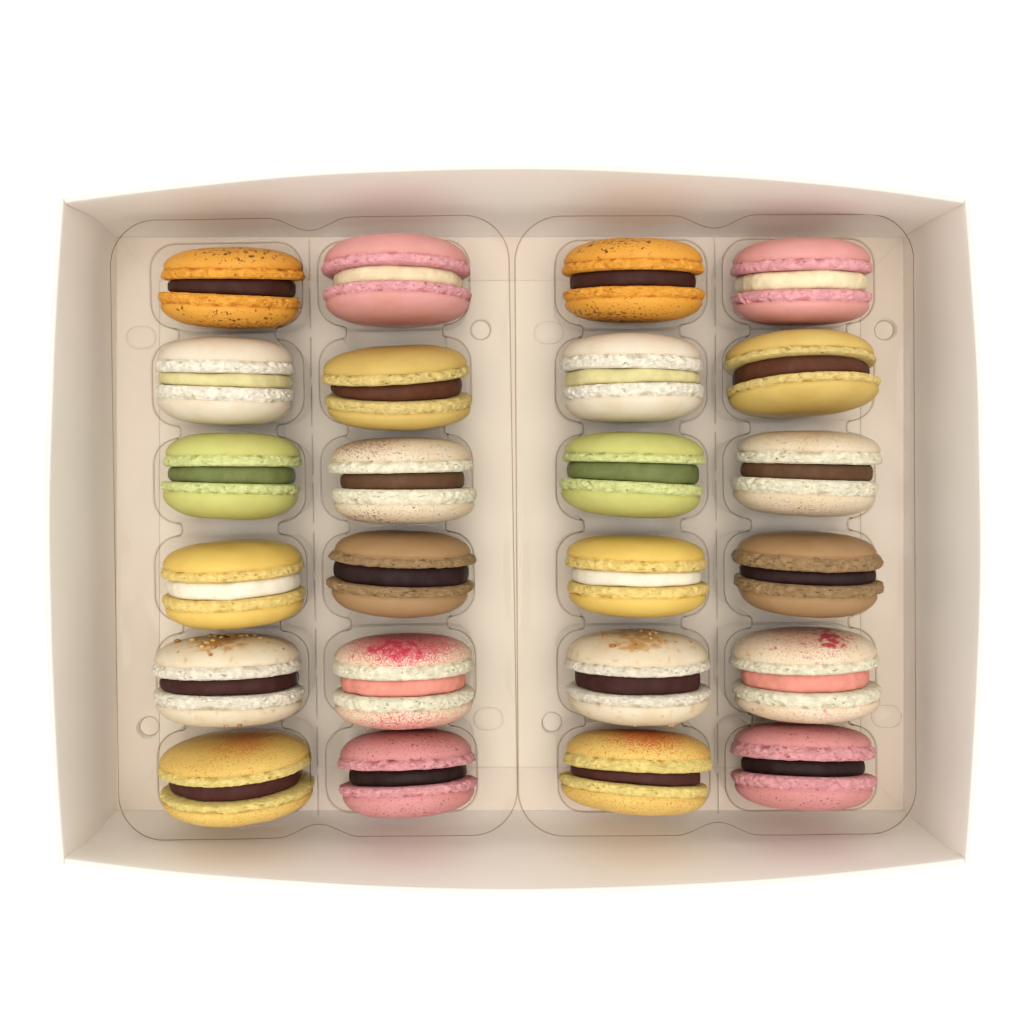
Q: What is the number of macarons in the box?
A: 24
